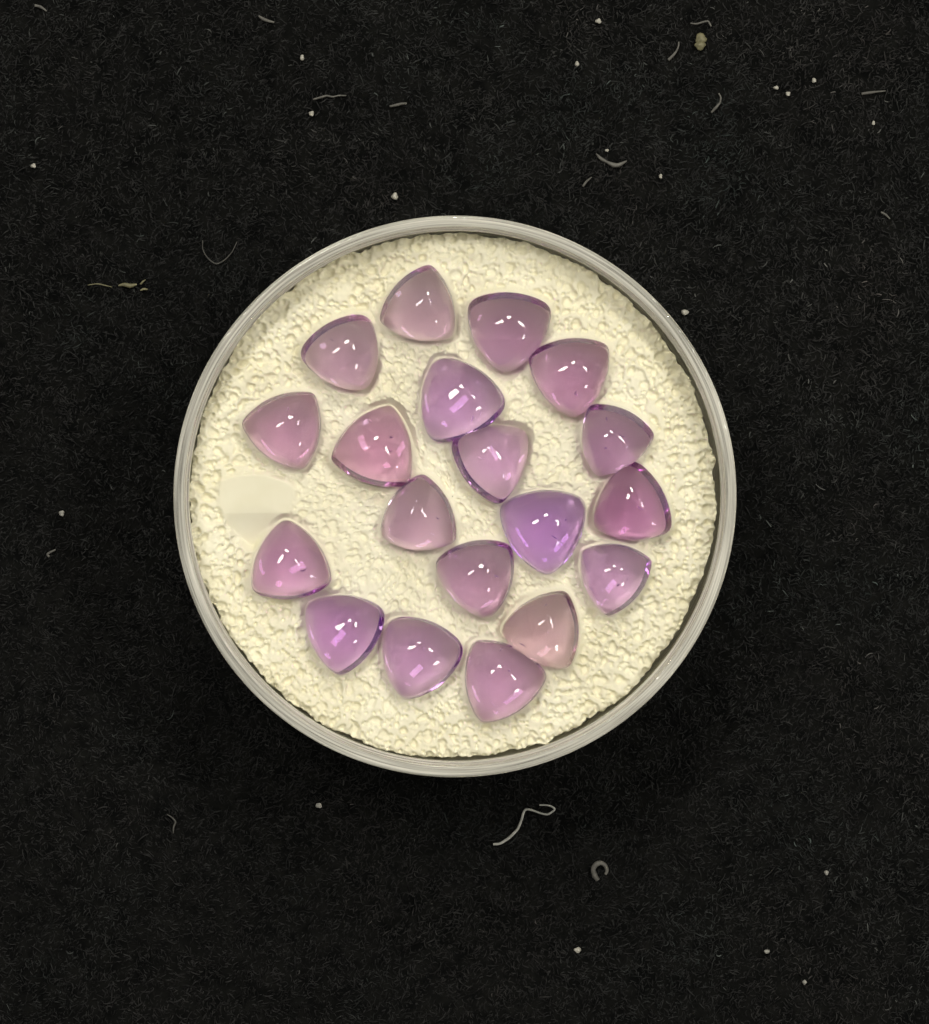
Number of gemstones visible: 19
